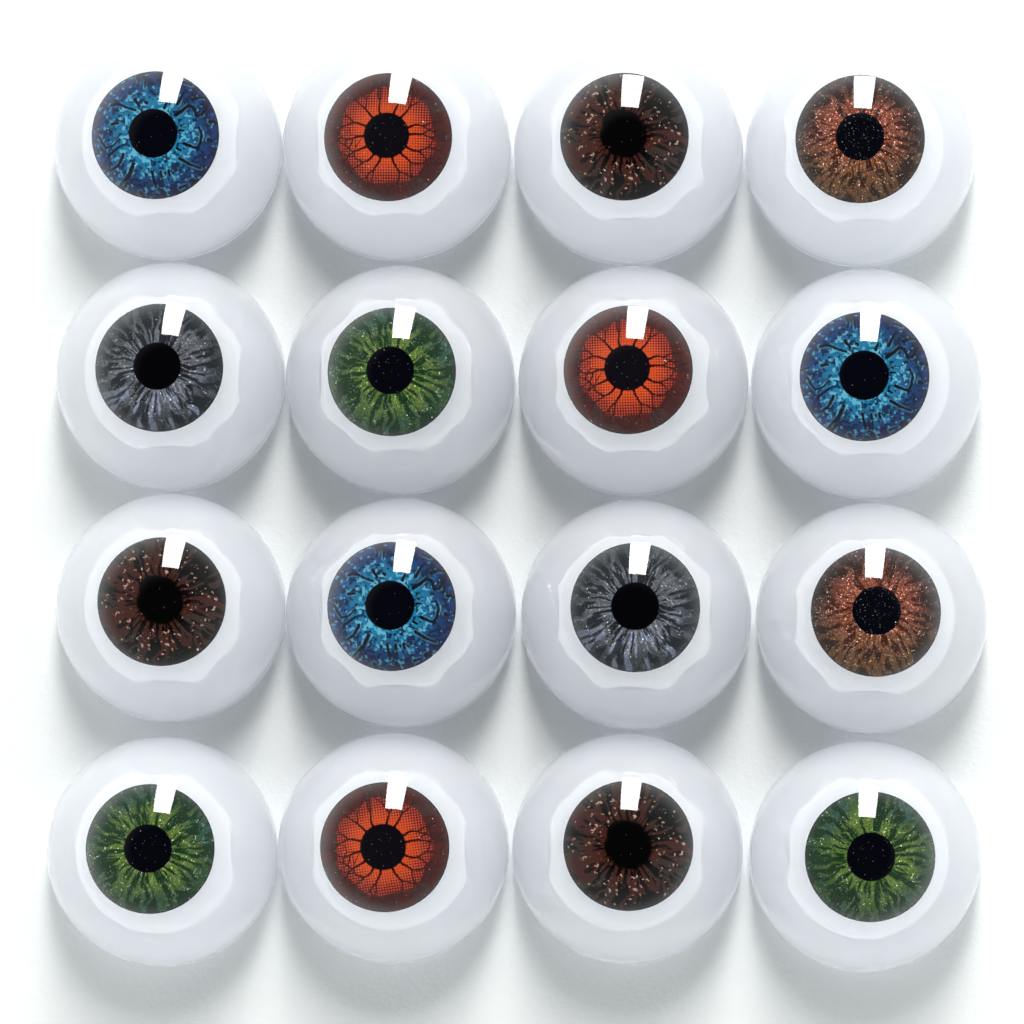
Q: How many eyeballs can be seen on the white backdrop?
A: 16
